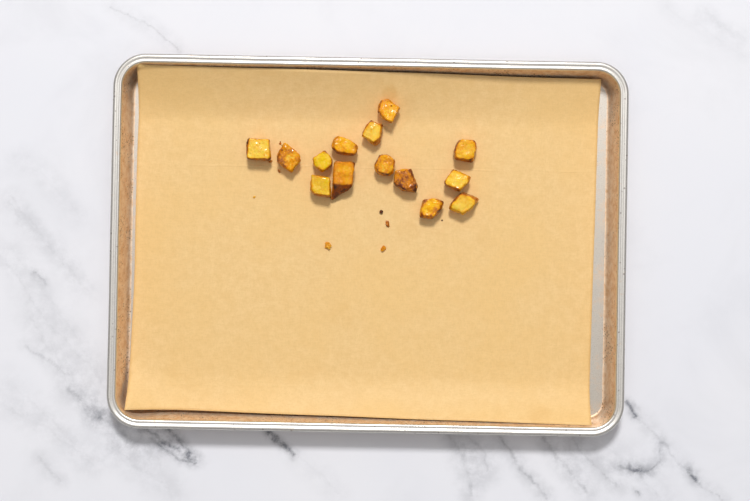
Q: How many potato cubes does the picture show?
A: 14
